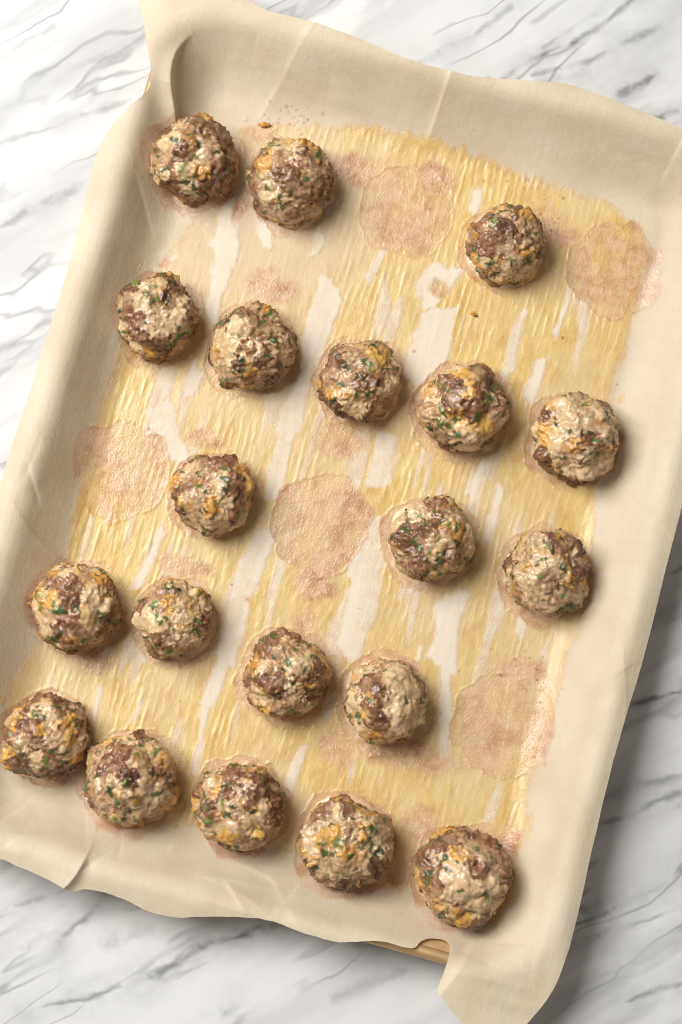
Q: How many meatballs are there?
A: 20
